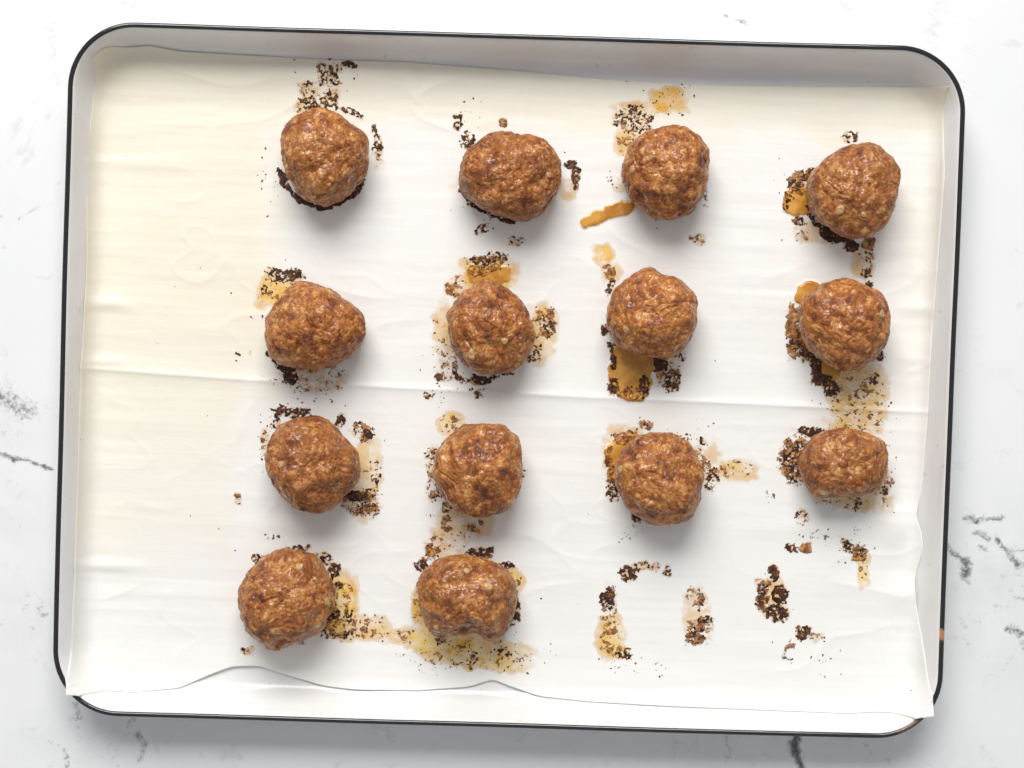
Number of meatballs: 14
